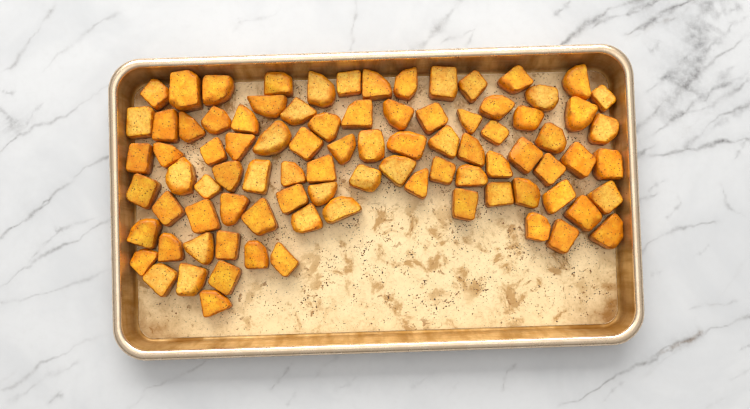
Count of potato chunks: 88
